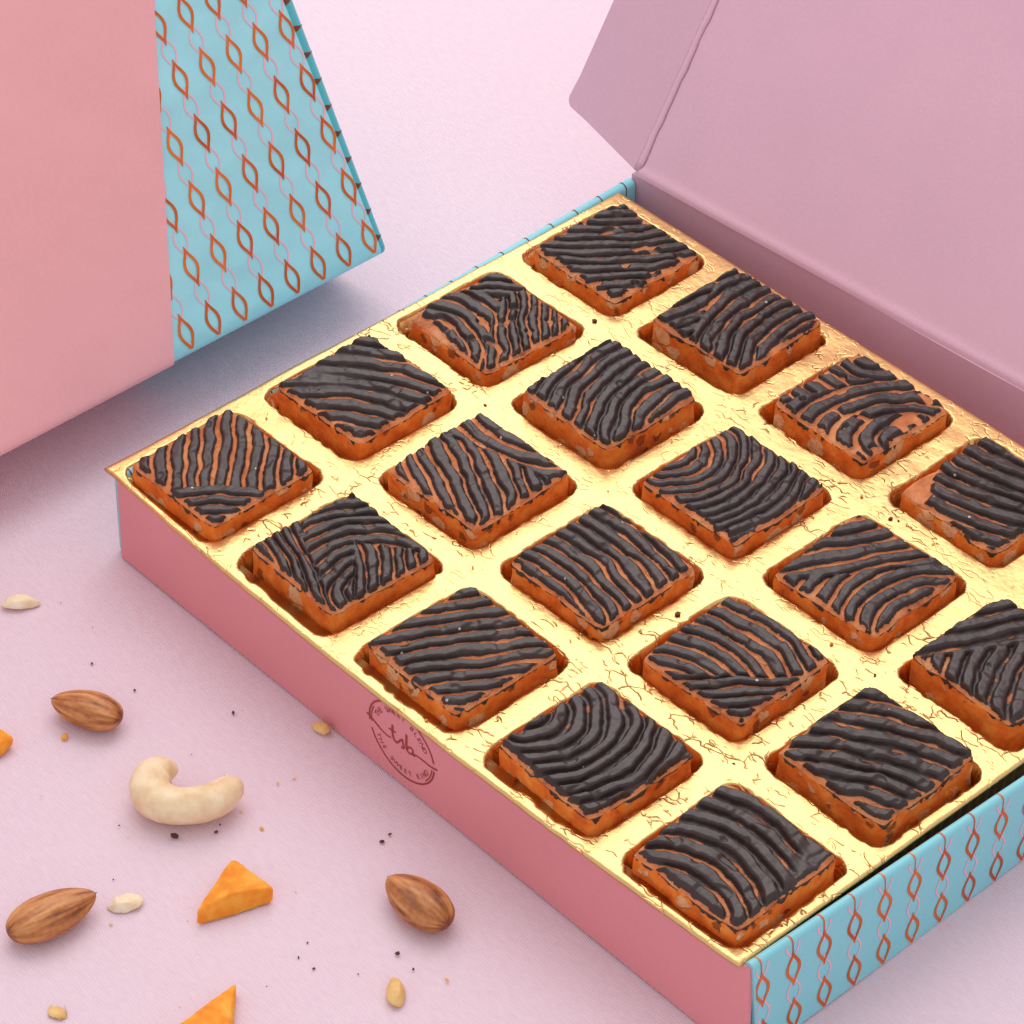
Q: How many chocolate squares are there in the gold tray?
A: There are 19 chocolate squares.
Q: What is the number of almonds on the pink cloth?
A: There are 3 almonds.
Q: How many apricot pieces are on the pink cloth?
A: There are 3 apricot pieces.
